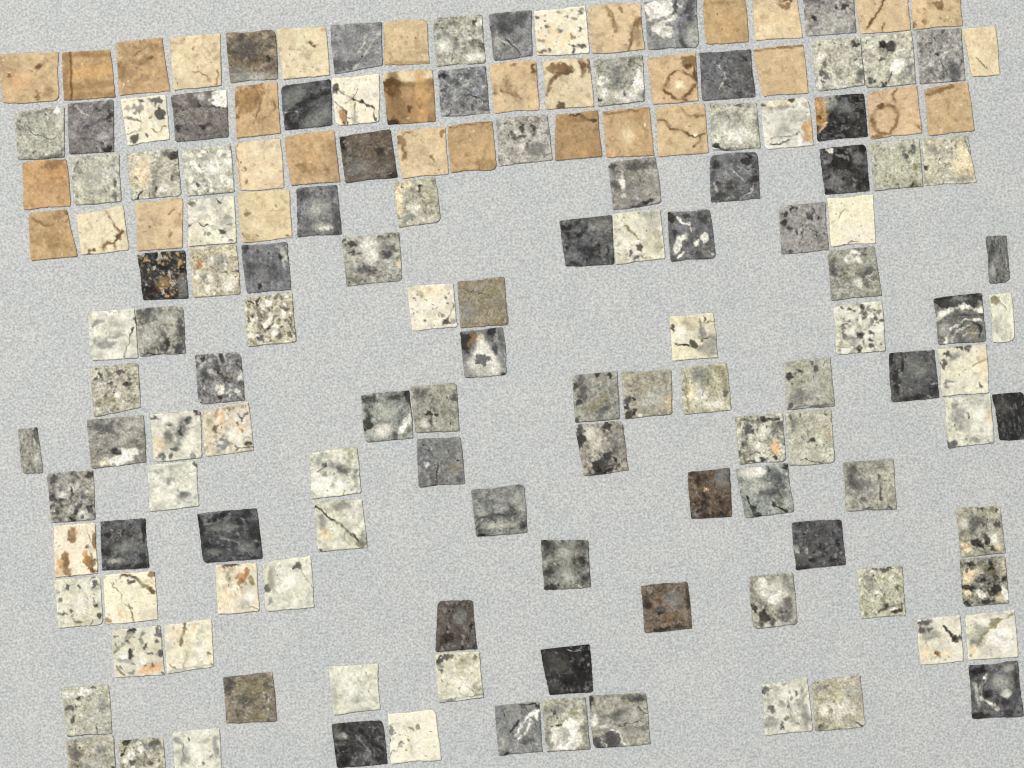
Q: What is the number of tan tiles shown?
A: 32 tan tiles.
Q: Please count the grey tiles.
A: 86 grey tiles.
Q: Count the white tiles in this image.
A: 33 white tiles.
